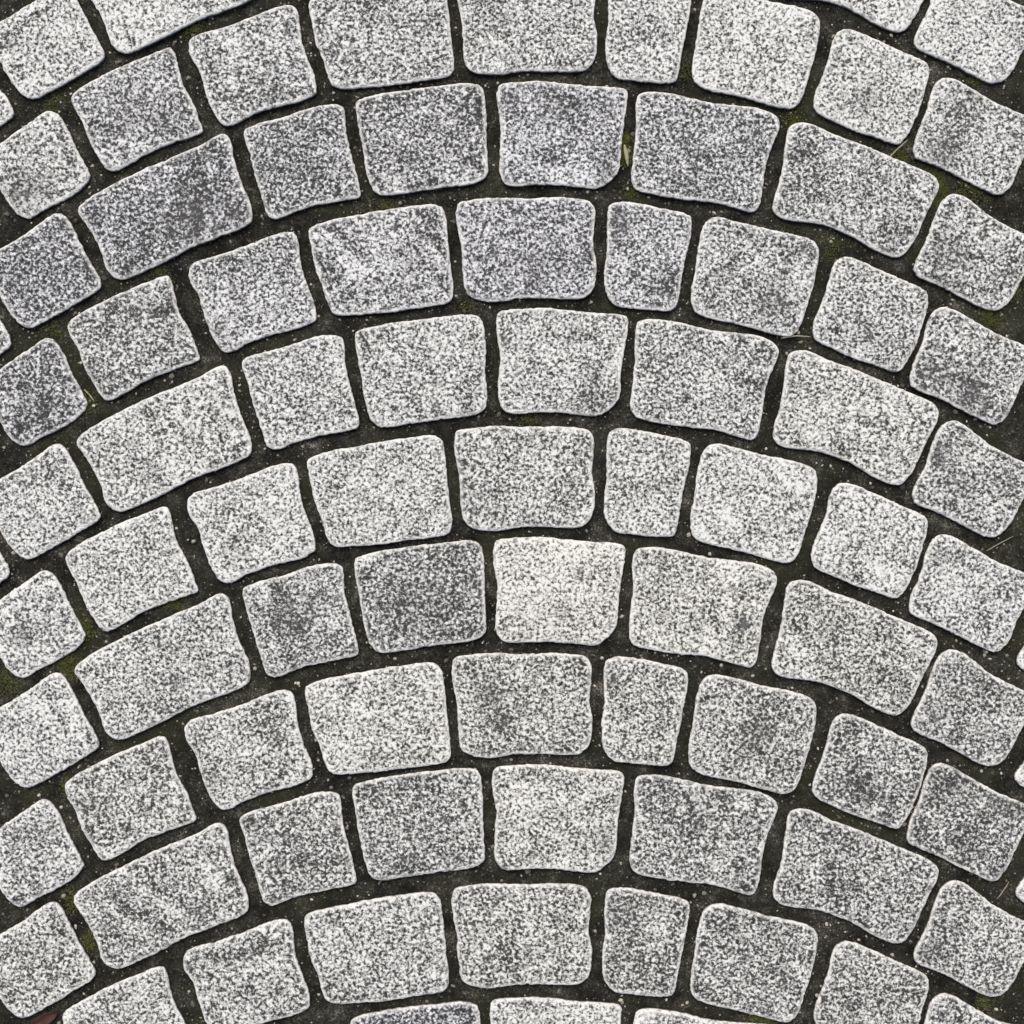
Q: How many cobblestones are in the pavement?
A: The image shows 89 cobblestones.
